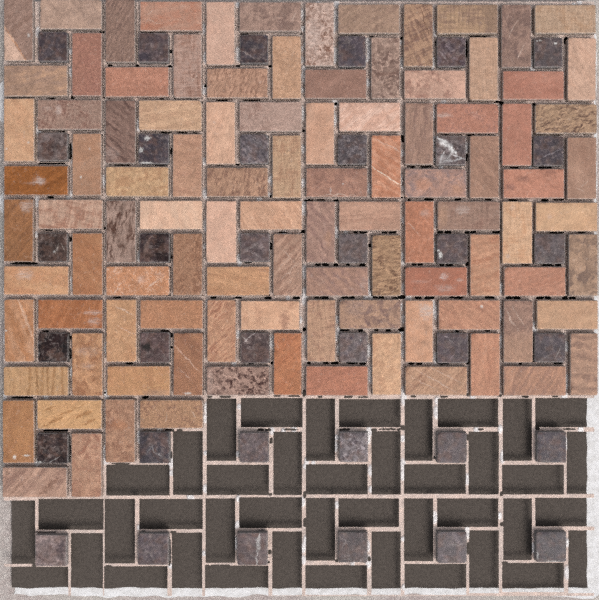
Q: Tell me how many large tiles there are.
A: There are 102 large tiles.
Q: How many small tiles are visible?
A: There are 36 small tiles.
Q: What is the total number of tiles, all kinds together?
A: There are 138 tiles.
